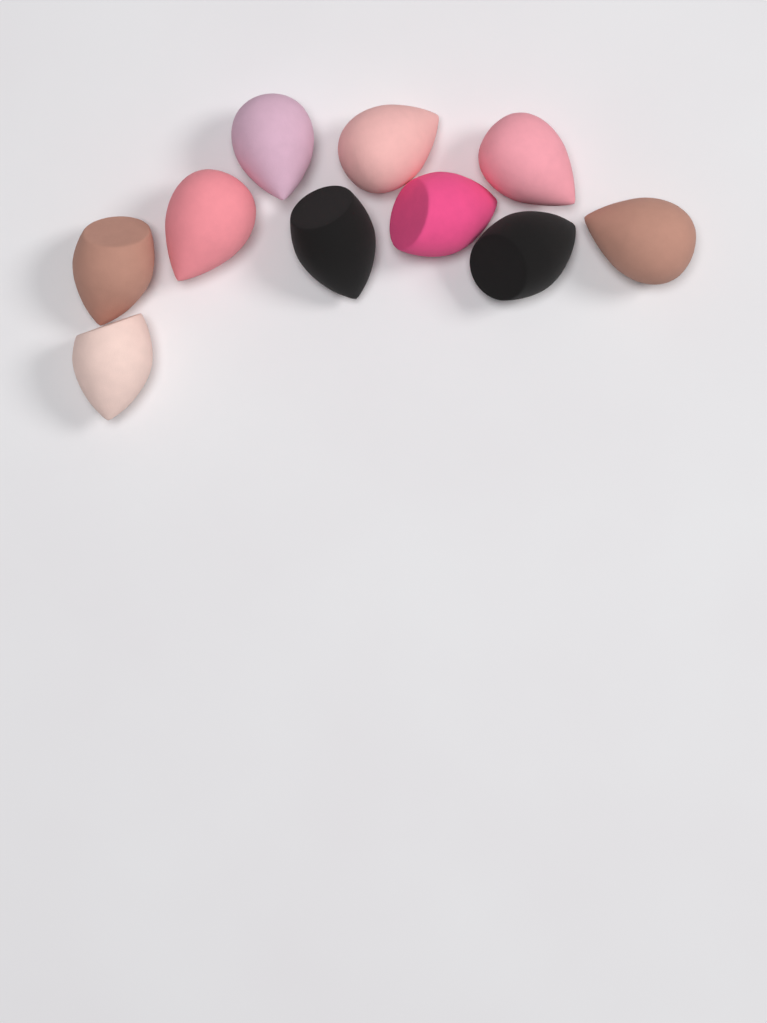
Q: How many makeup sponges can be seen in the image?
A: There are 10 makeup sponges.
